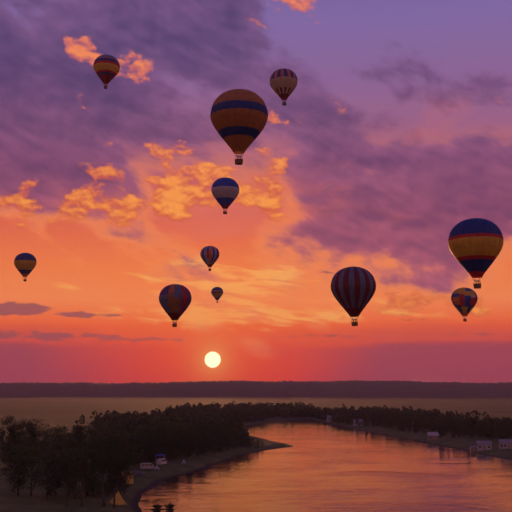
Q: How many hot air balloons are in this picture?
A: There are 11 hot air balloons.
